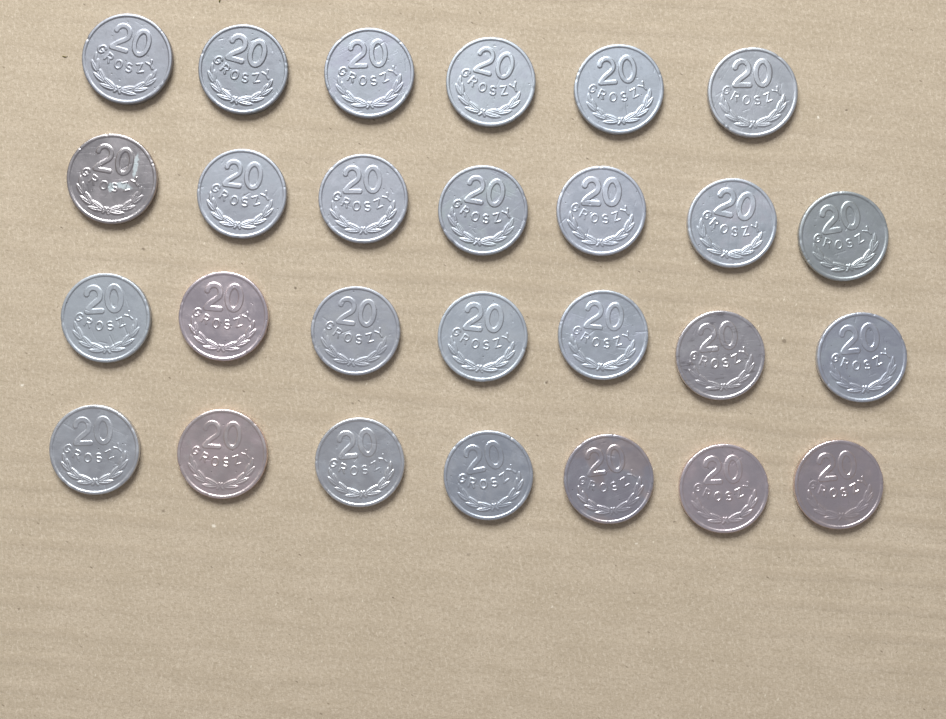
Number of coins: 27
